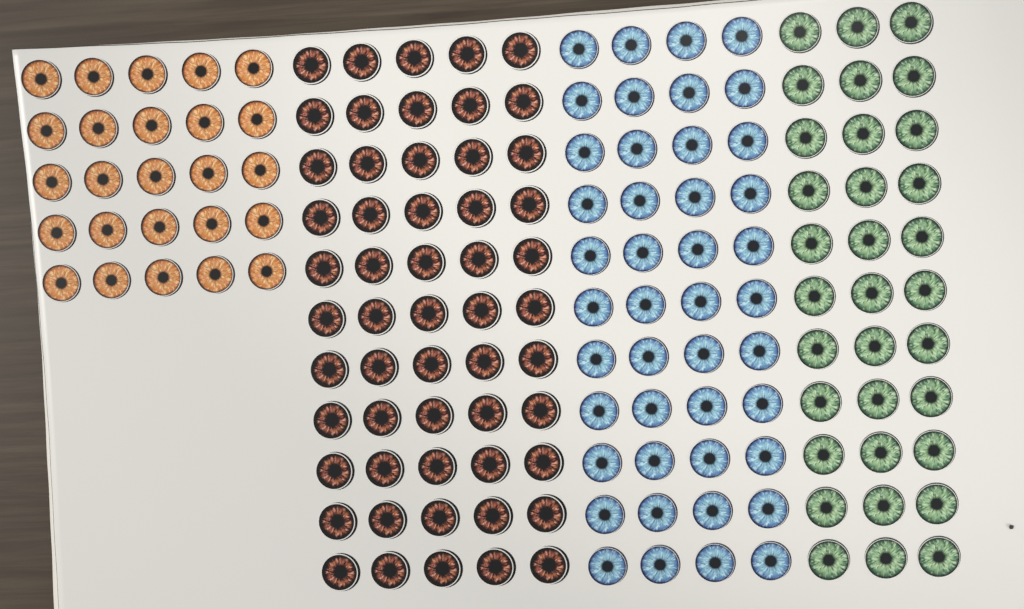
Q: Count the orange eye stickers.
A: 25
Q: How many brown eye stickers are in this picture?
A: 55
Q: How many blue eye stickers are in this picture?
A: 44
